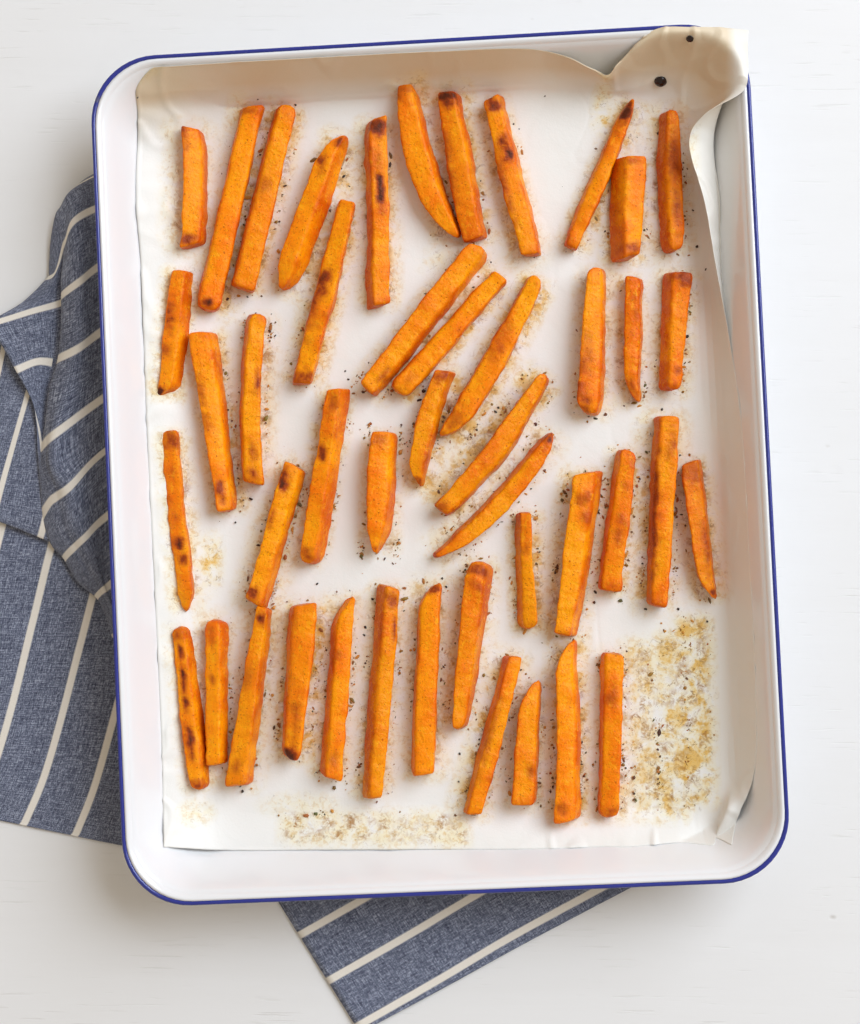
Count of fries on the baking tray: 45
